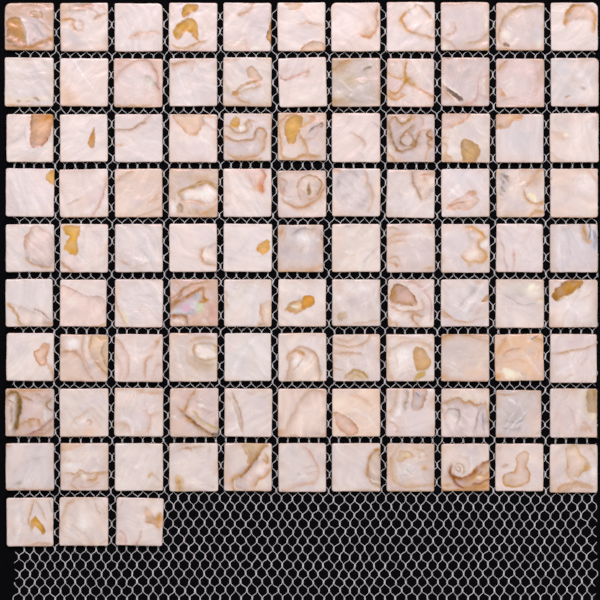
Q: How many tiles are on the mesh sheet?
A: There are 102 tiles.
